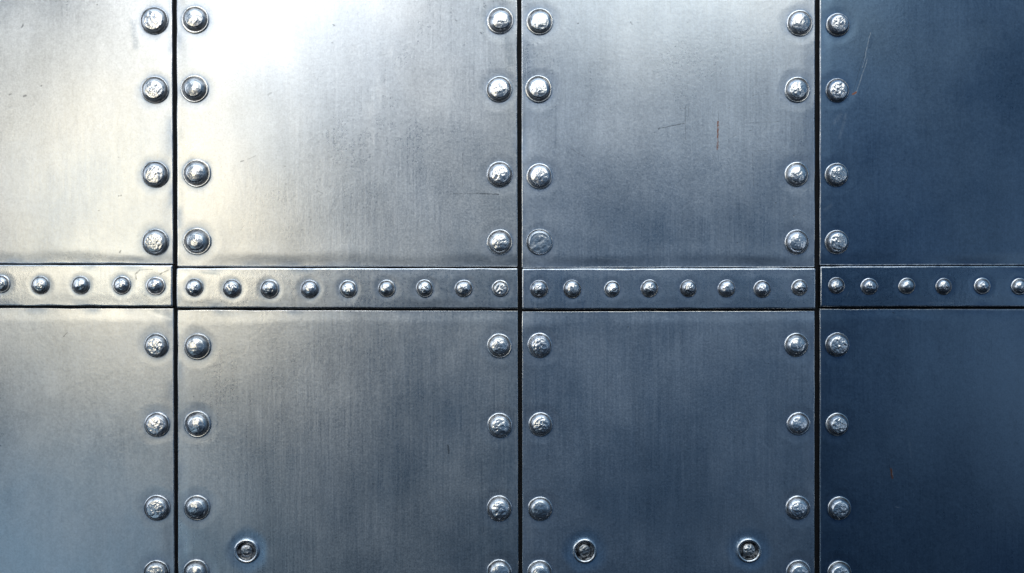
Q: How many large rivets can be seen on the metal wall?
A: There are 48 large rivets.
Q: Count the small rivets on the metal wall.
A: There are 28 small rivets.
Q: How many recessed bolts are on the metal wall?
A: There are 3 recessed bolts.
